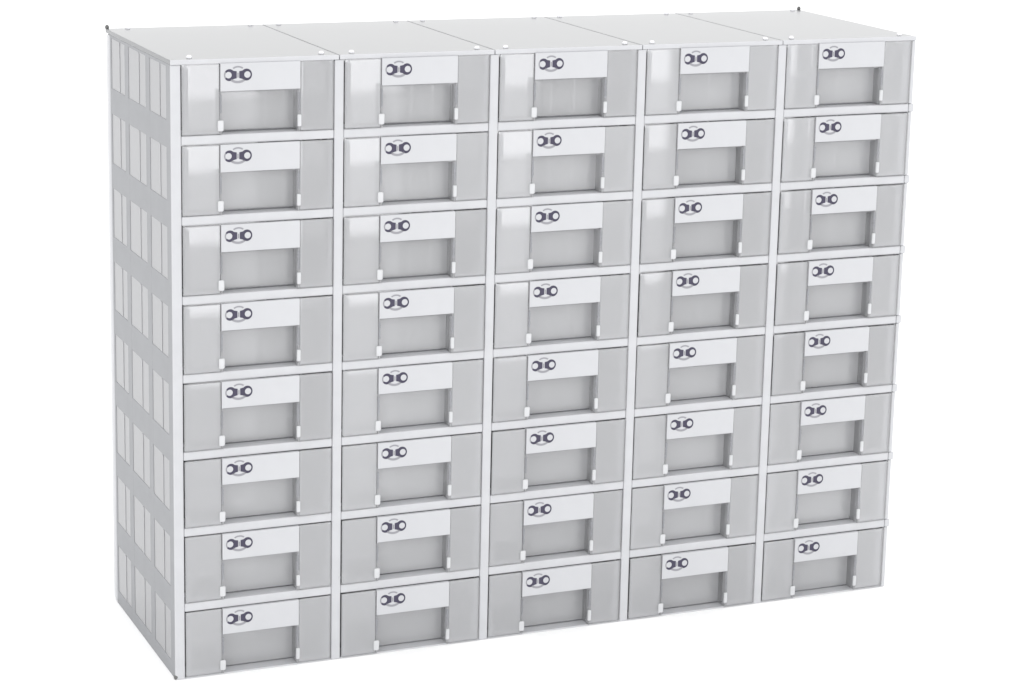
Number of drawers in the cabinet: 40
